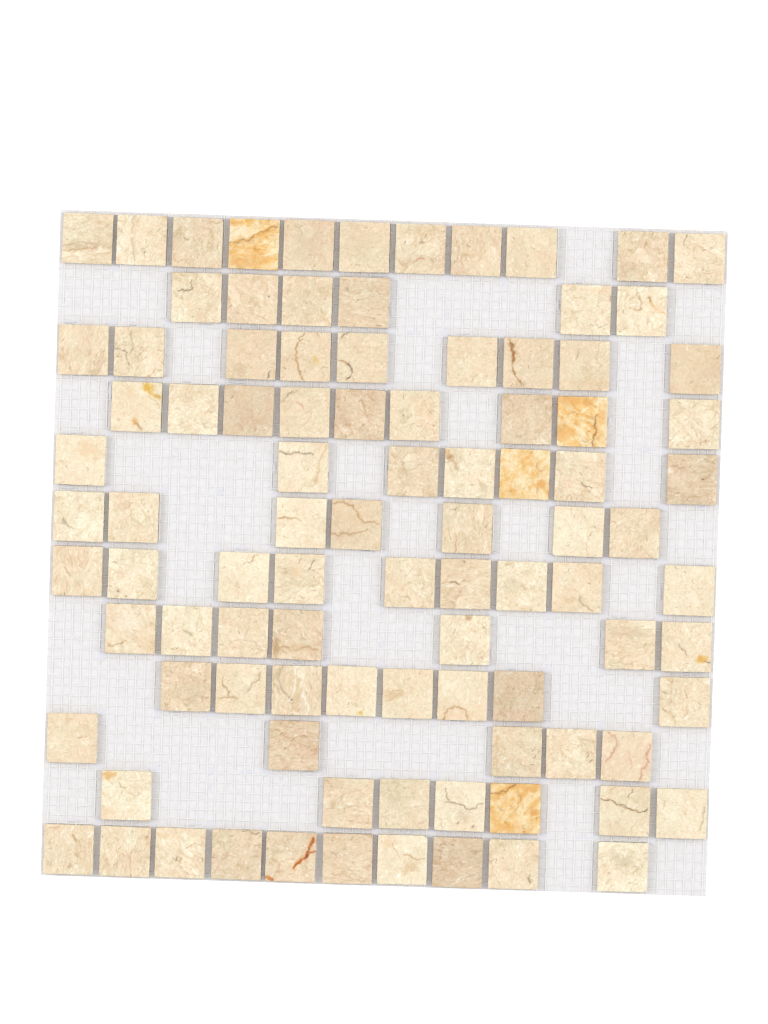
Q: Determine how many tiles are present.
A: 95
